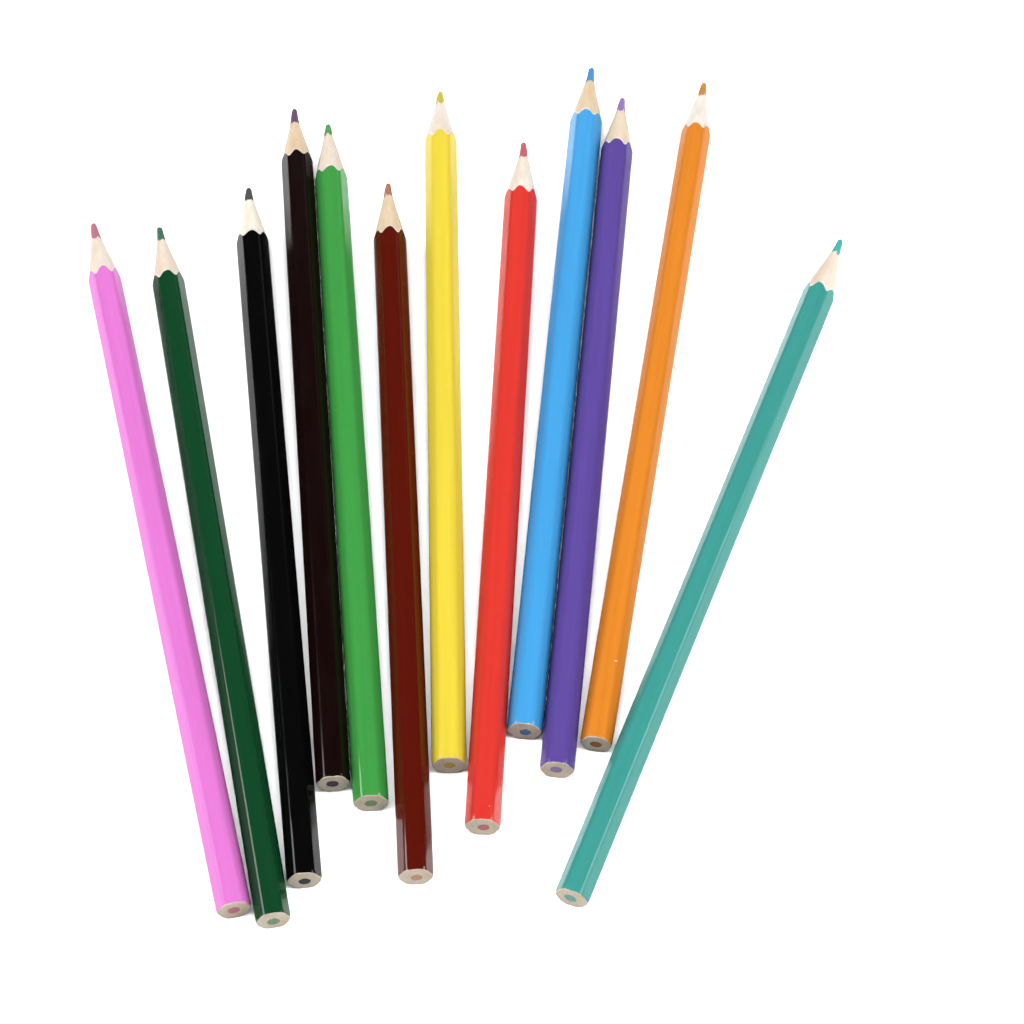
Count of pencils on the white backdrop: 12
